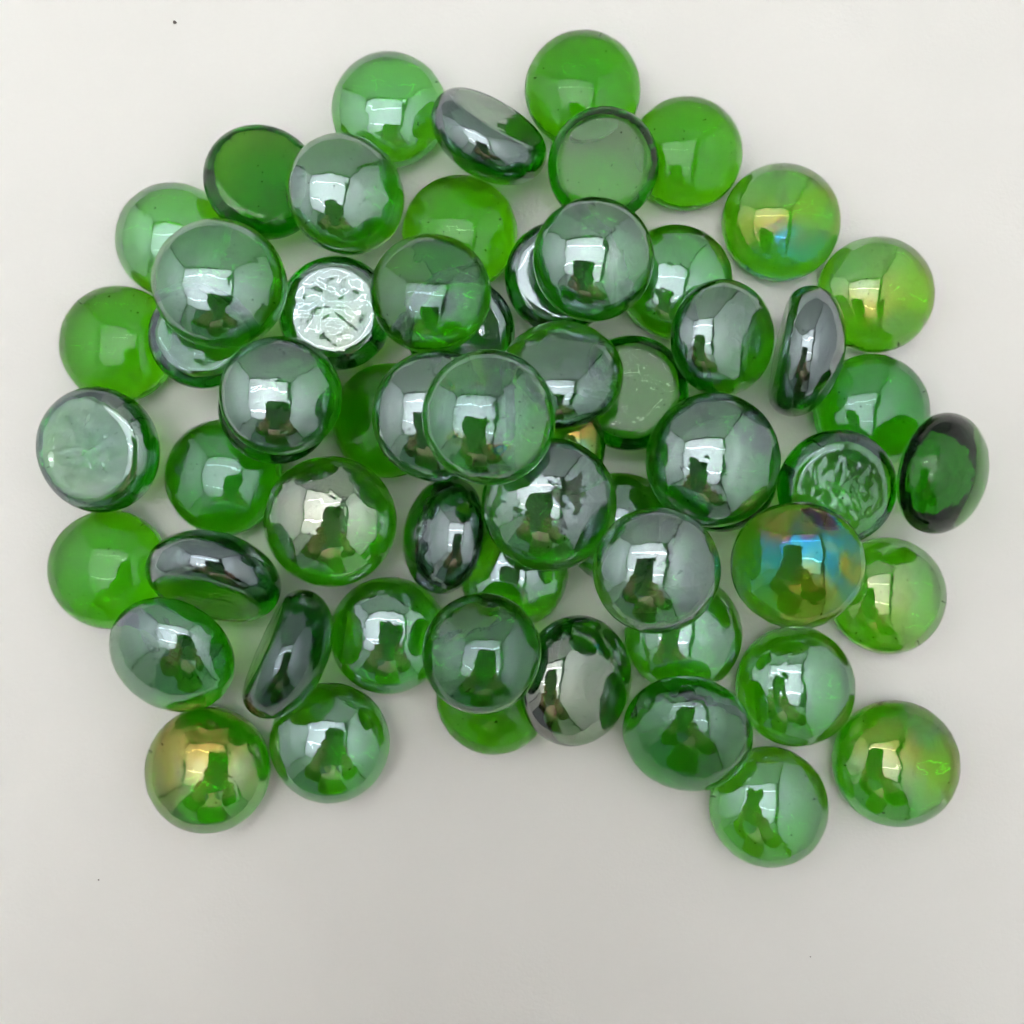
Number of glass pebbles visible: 60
